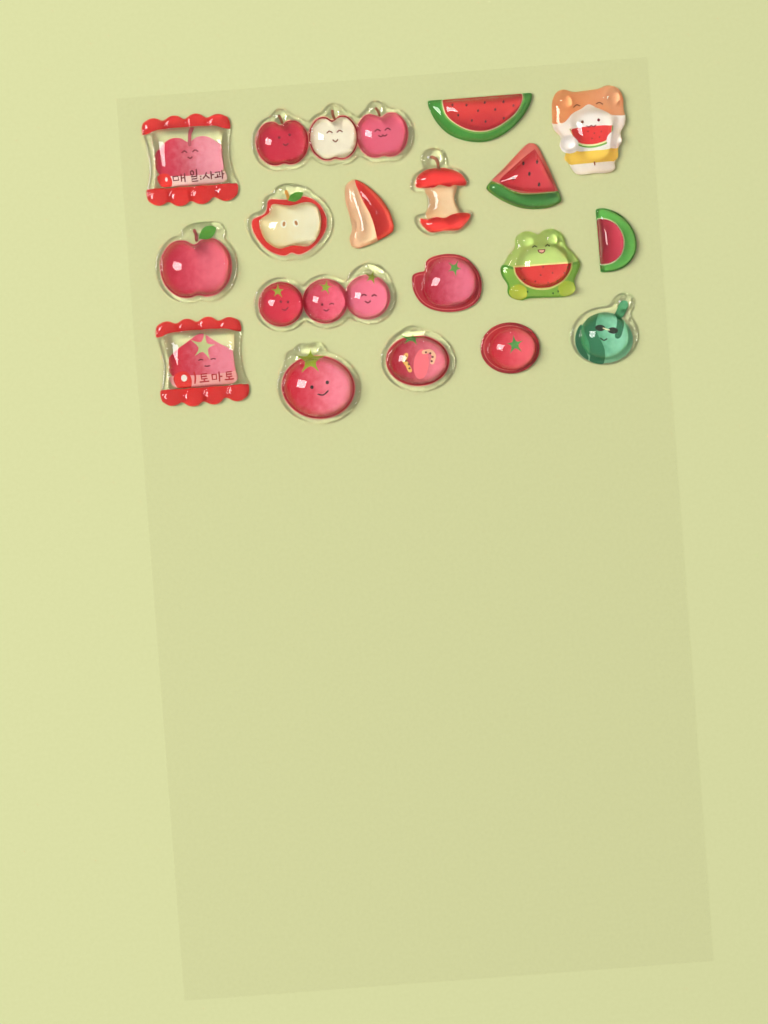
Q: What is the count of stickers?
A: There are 18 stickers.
